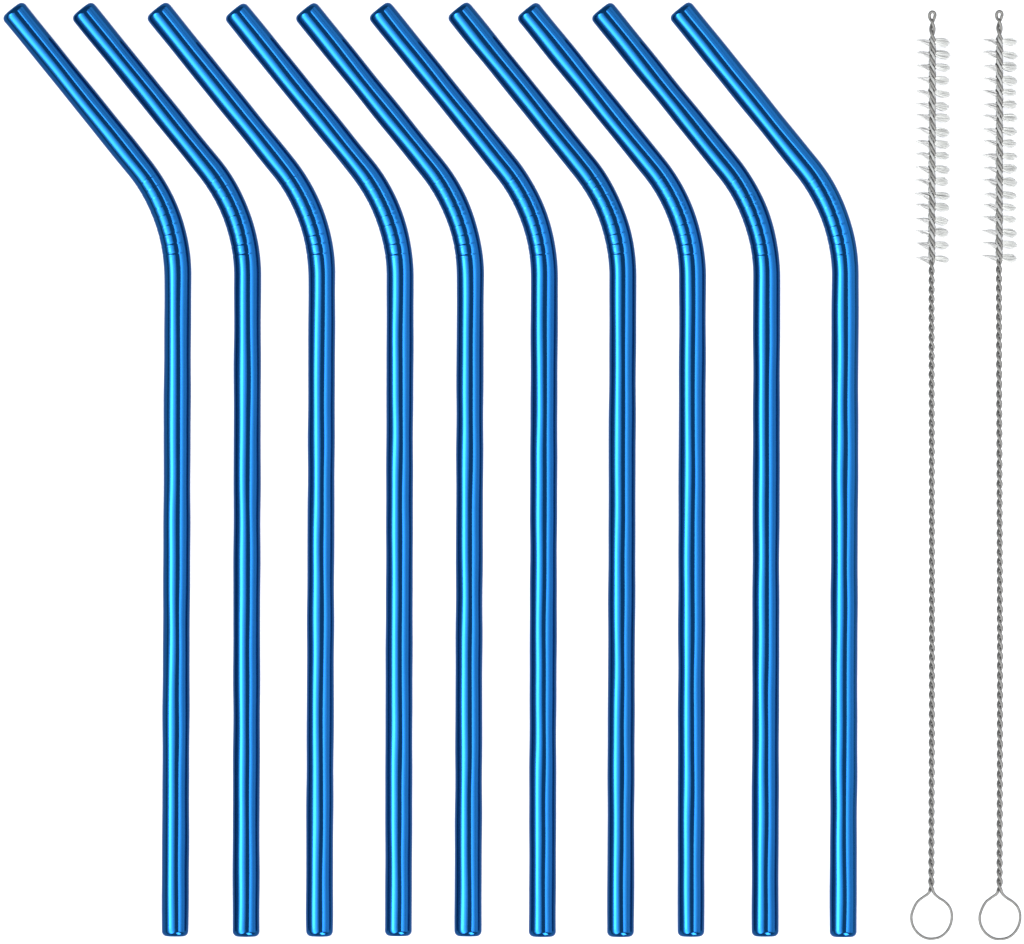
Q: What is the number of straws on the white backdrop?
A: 10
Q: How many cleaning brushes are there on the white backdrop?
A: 2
